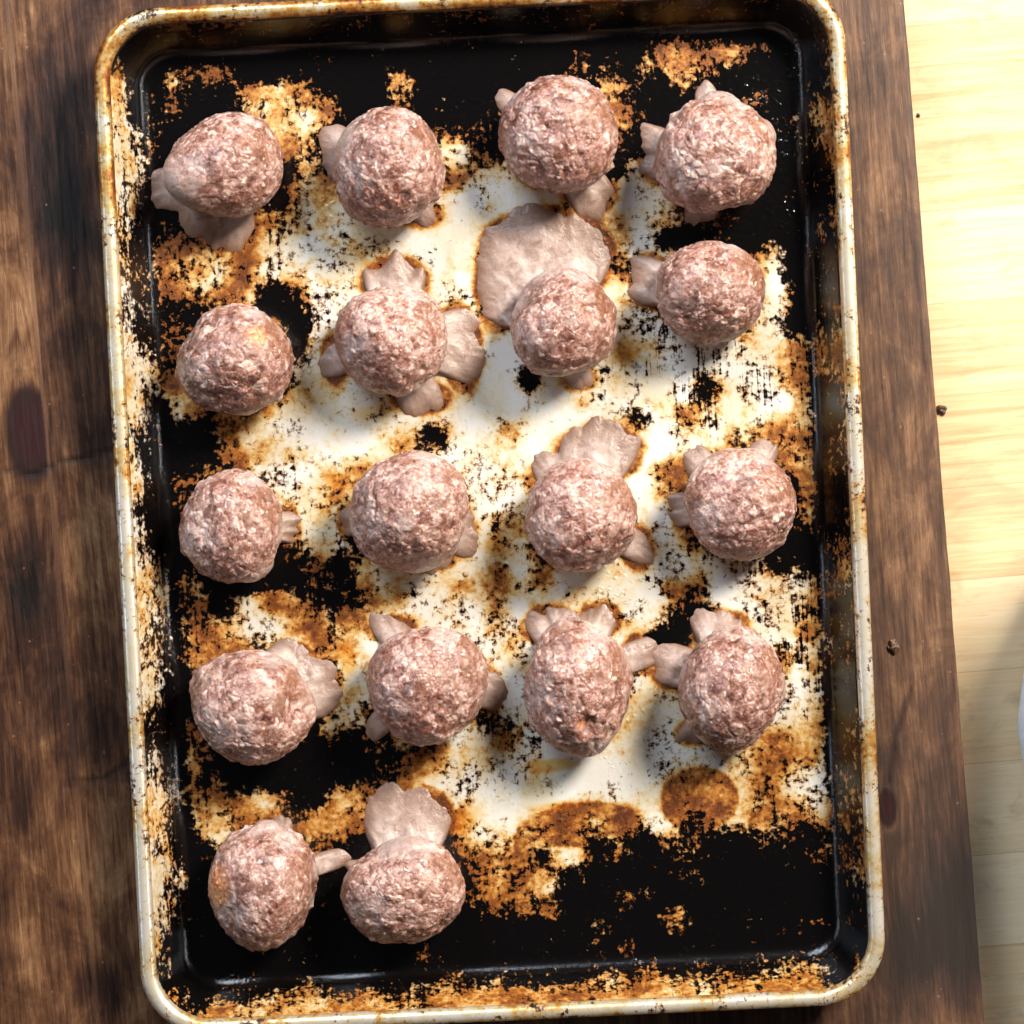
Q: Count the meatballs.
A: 18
